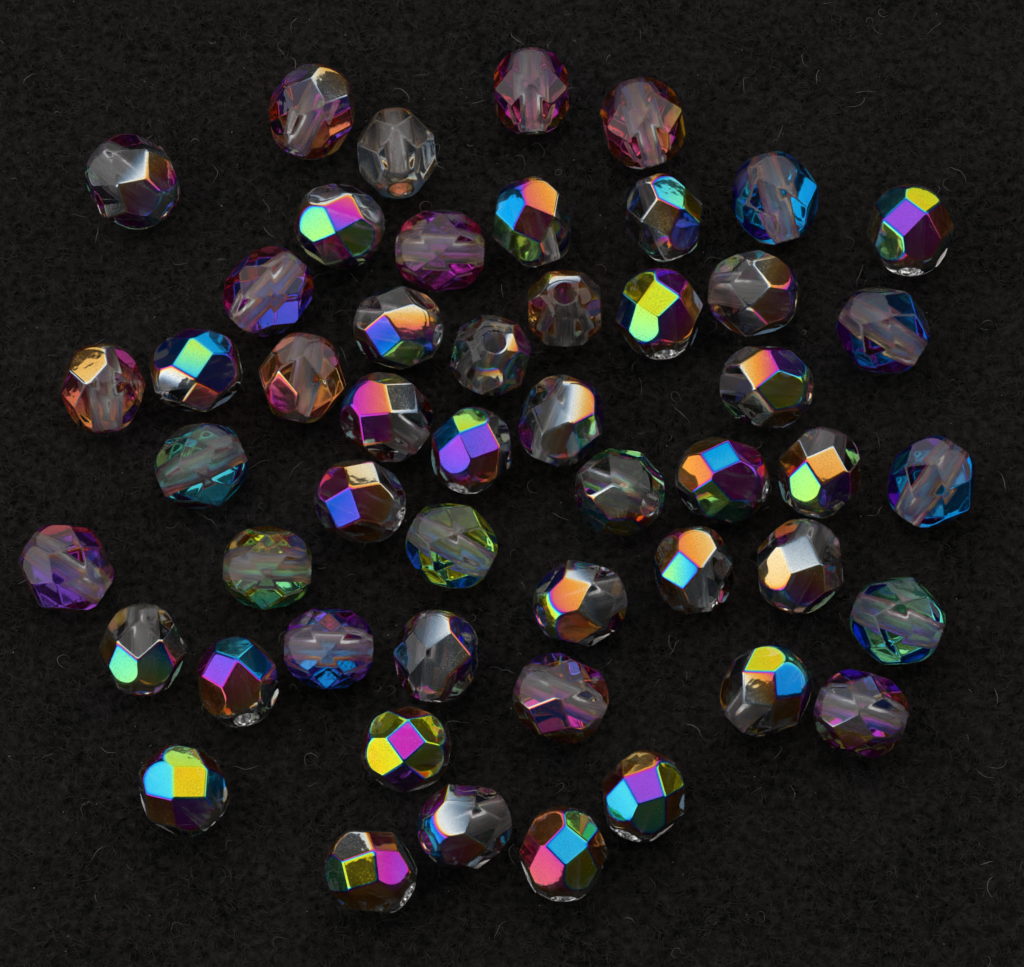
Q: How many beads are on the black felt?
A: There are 51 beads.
